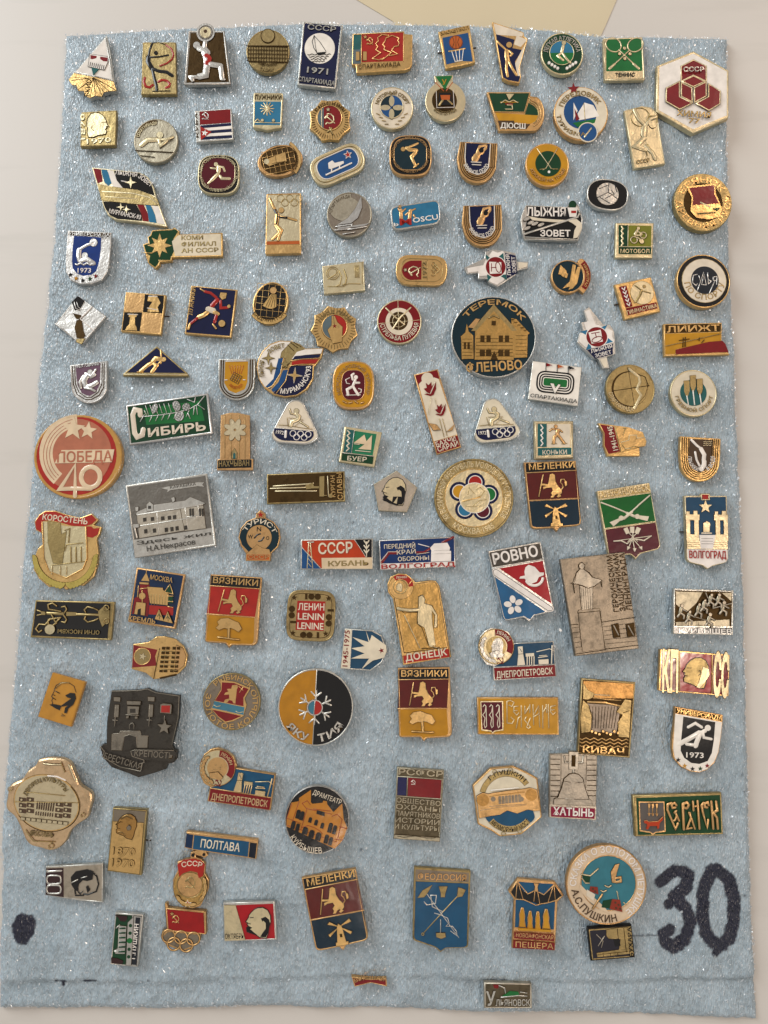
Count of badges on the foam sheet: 122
